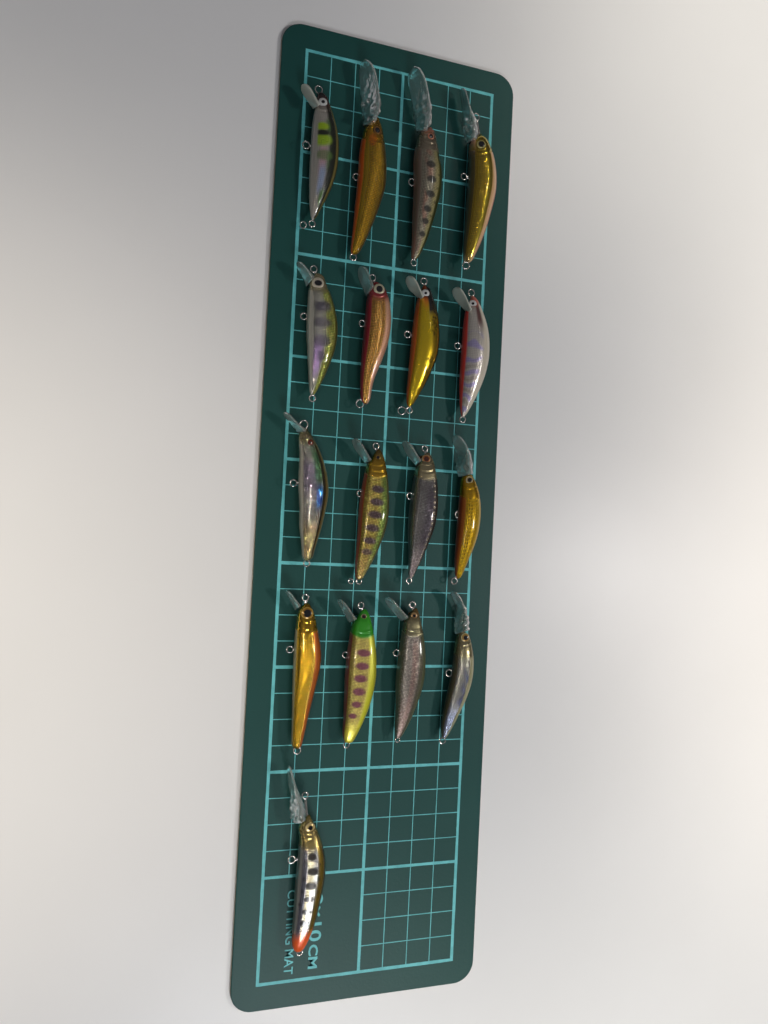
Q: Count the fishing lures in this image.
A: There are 17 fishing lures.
